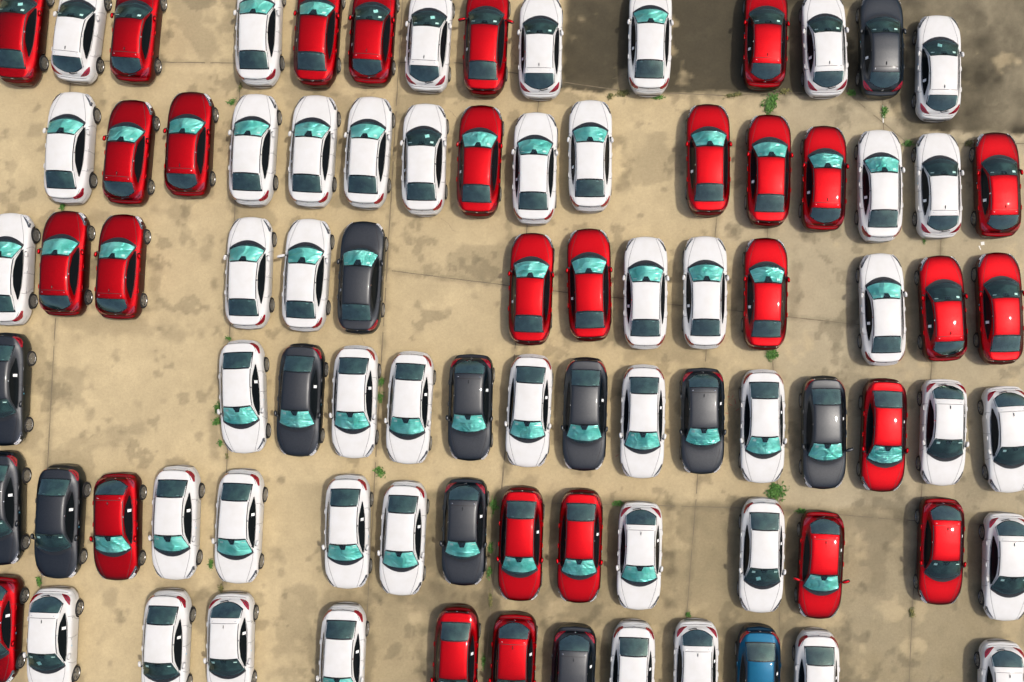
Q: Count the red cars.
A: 29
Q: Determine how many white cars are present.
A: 45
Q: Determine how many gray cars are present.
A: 12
